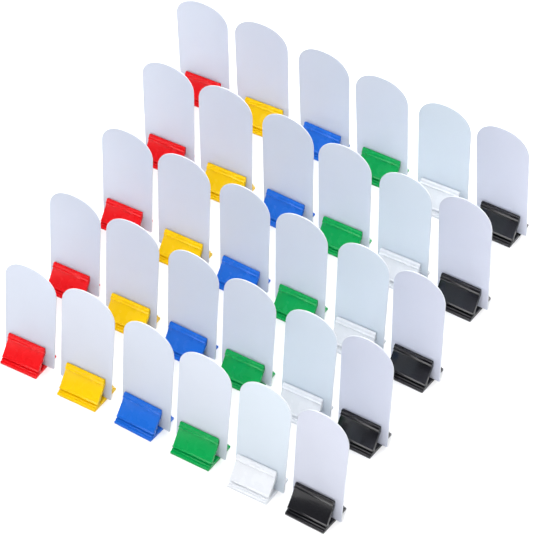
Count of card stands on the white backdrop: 30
